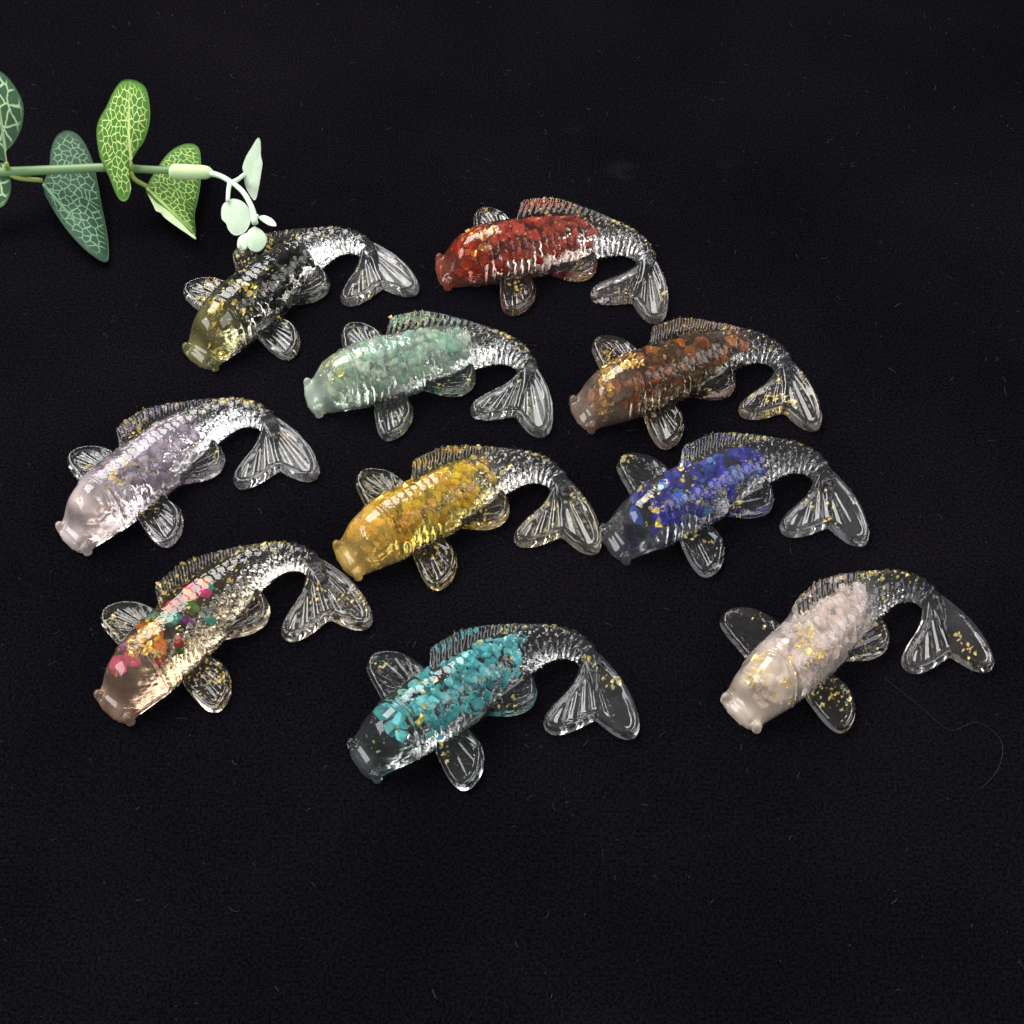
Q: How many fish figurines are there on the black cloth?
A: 10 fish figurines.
